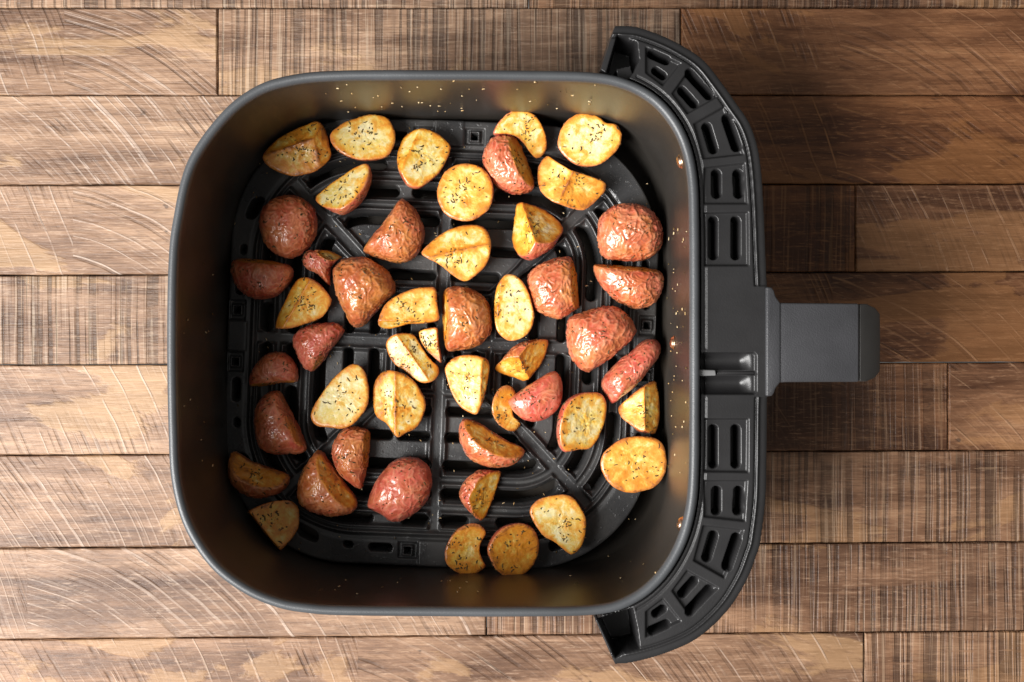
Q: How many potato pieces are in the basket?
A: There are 49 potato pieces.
